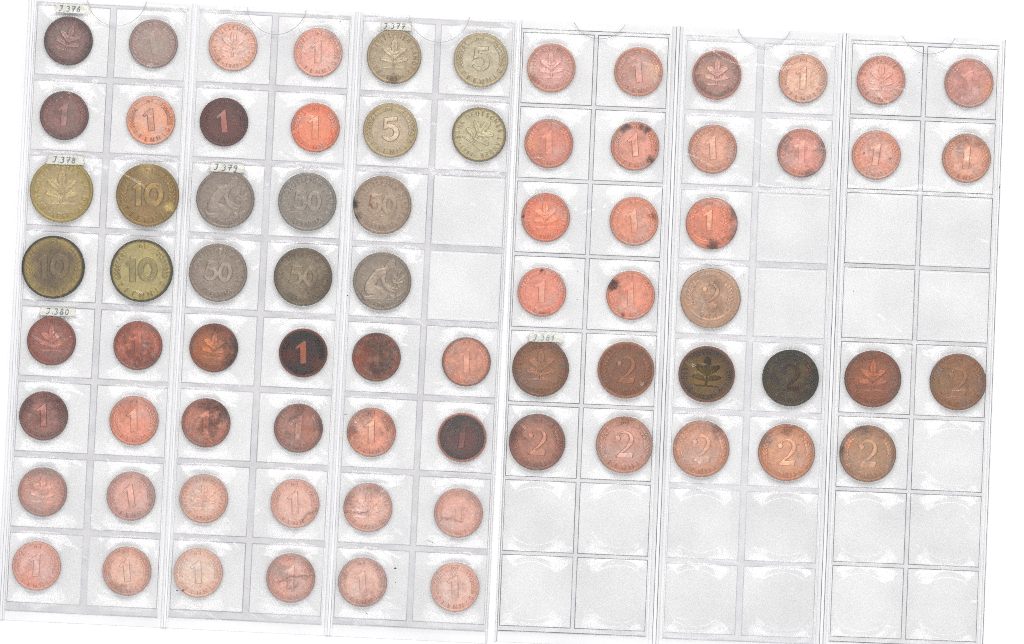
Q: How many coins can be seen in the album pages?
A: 75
